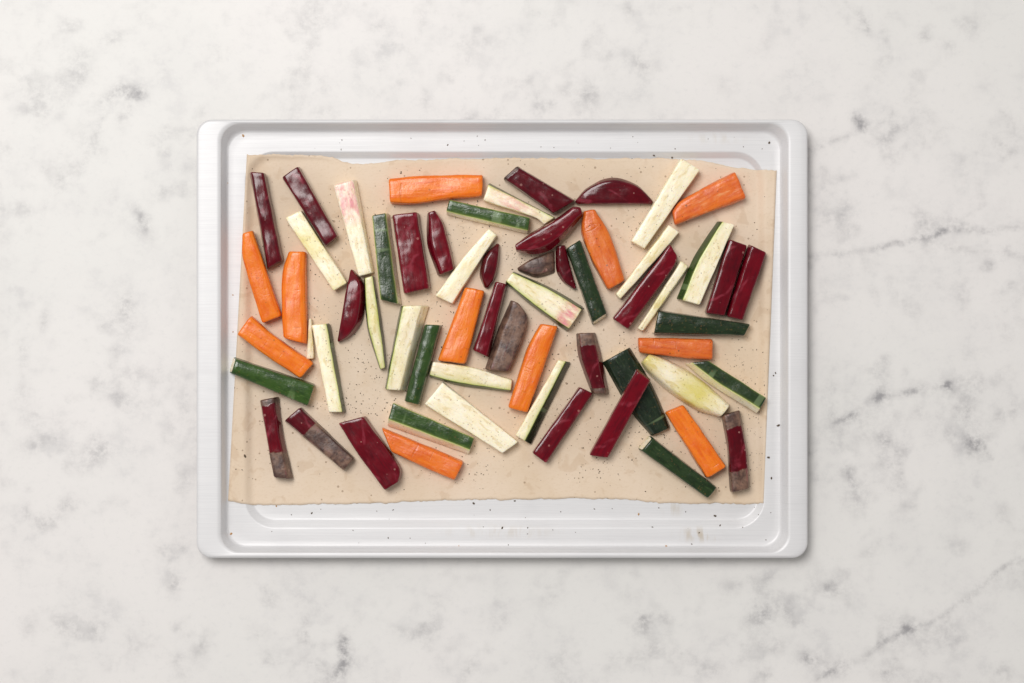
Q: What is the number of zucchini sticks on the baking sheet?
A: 27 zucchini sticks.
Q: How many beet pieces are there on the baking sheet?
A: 23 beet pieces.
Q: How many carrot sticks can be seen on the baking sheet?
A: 11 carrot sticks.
